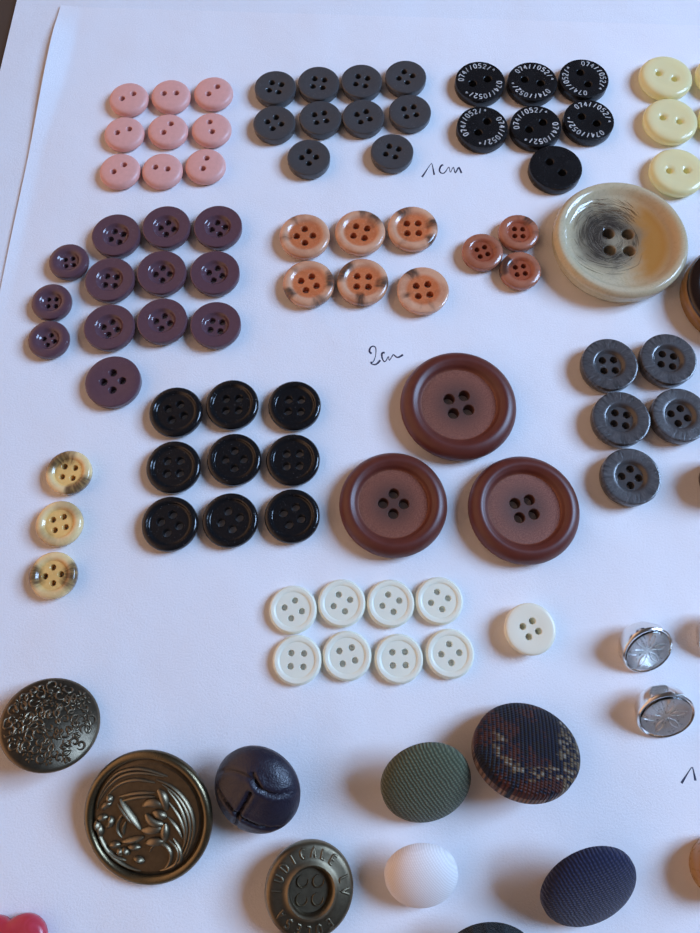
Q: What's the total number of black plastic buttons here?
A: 16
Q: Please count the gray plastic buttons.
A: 15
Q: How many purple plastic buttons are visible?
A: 13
